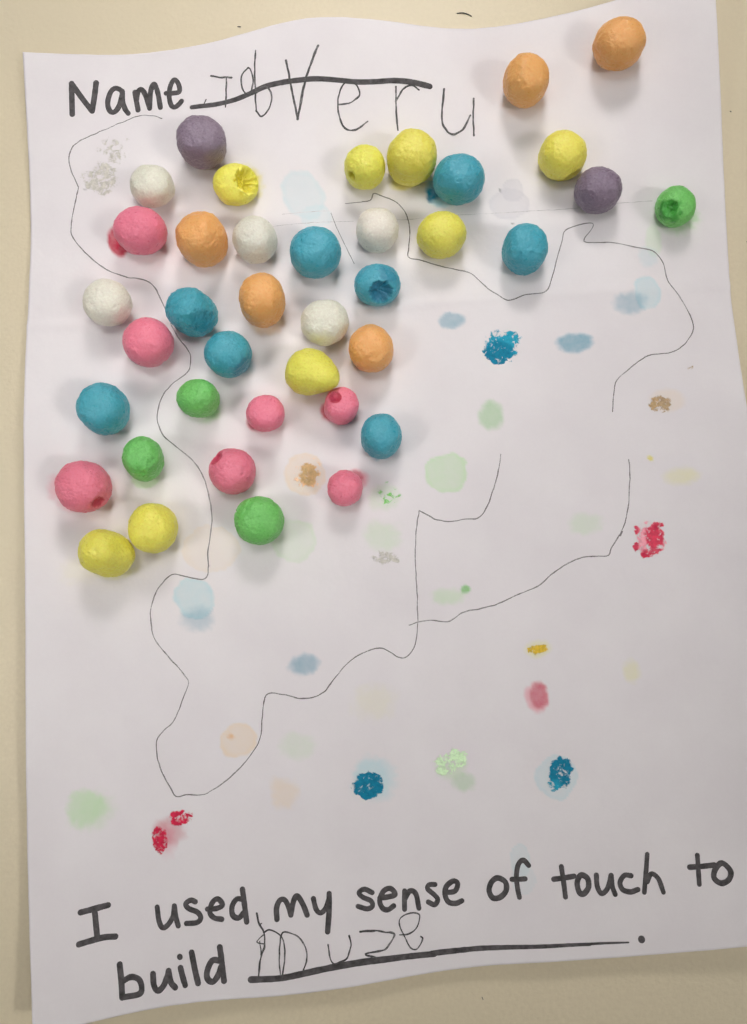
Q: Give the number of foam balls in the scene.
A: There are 39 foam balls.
